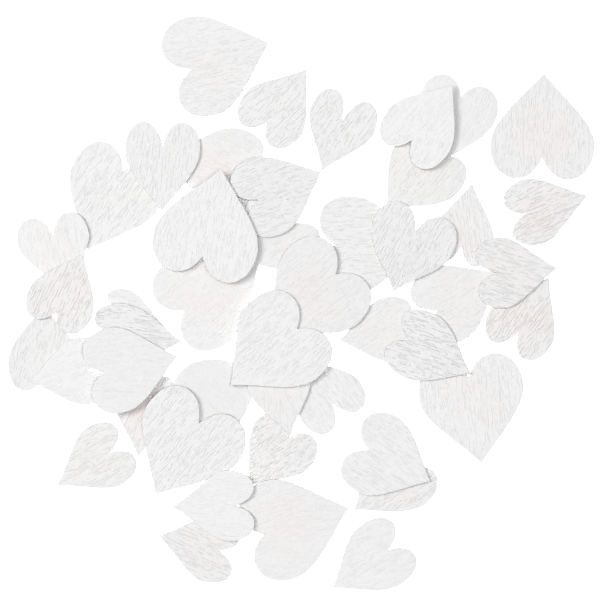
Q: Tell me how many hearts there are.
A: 46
